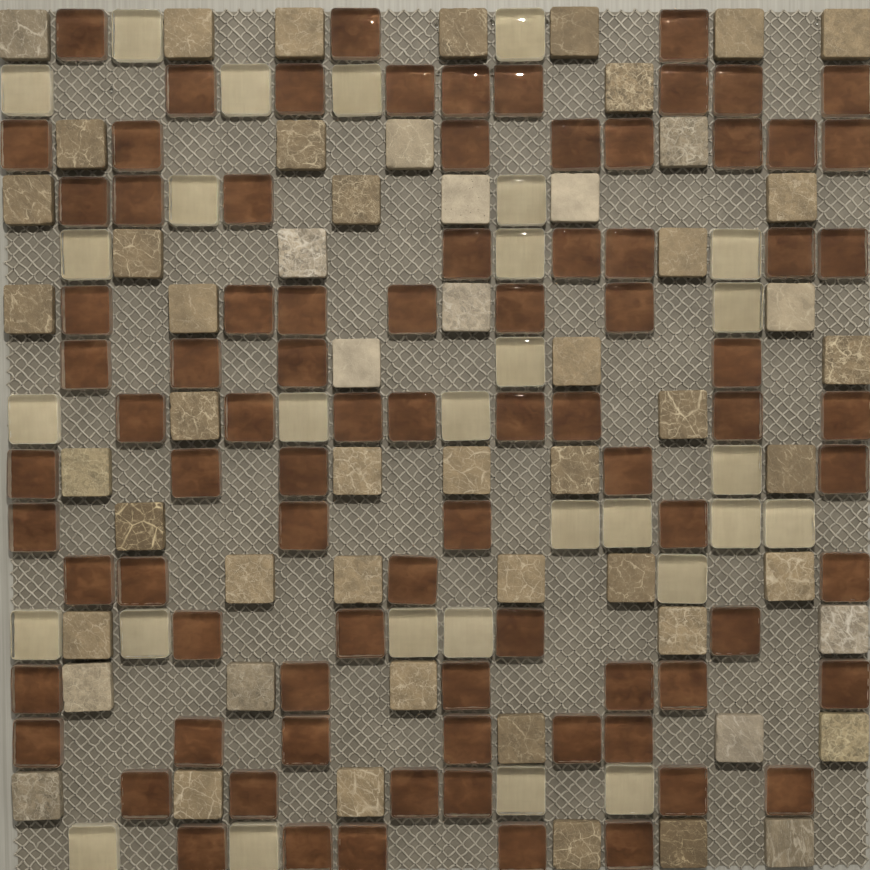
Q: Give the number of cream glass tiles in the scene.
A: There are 29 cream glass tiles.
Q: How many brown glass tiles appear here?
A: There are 85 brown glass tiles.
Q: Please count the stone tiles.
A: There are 55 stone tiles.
